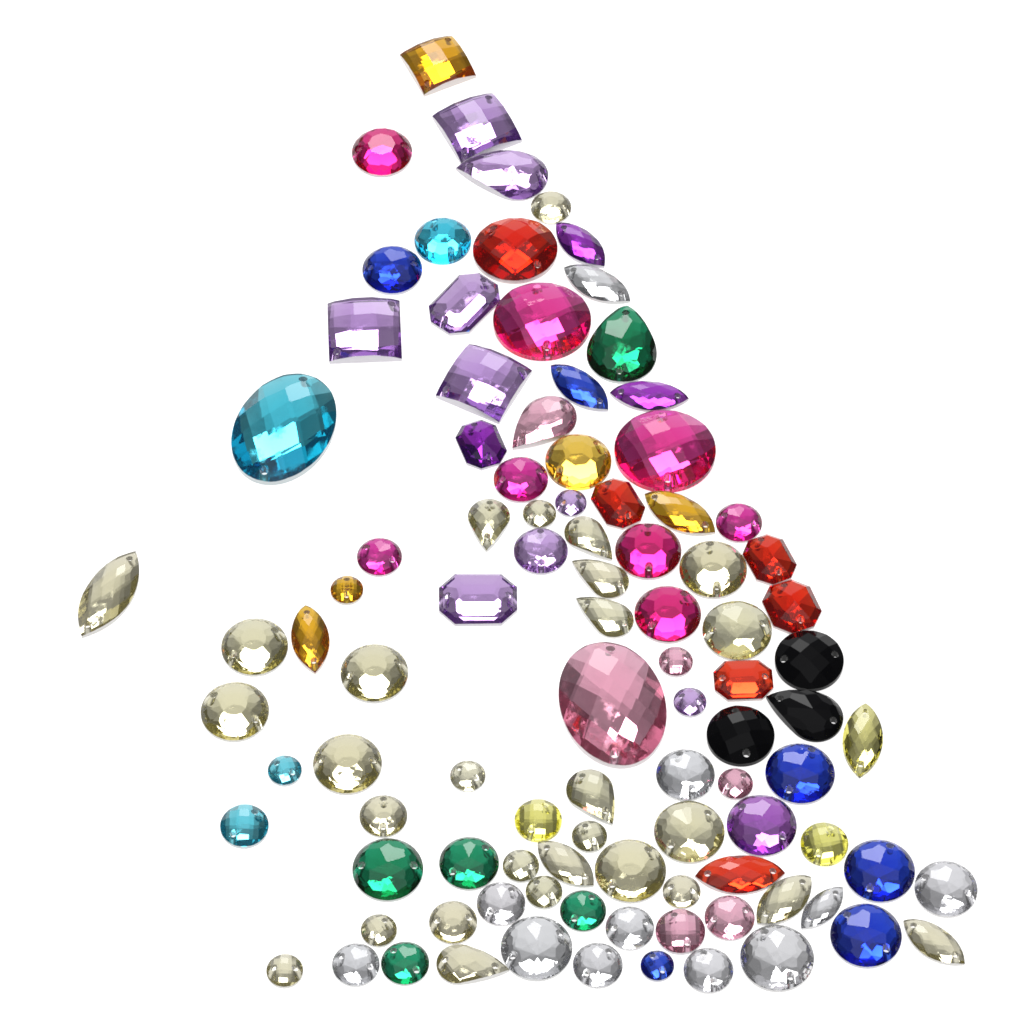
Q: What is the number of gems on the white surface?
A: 99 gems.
